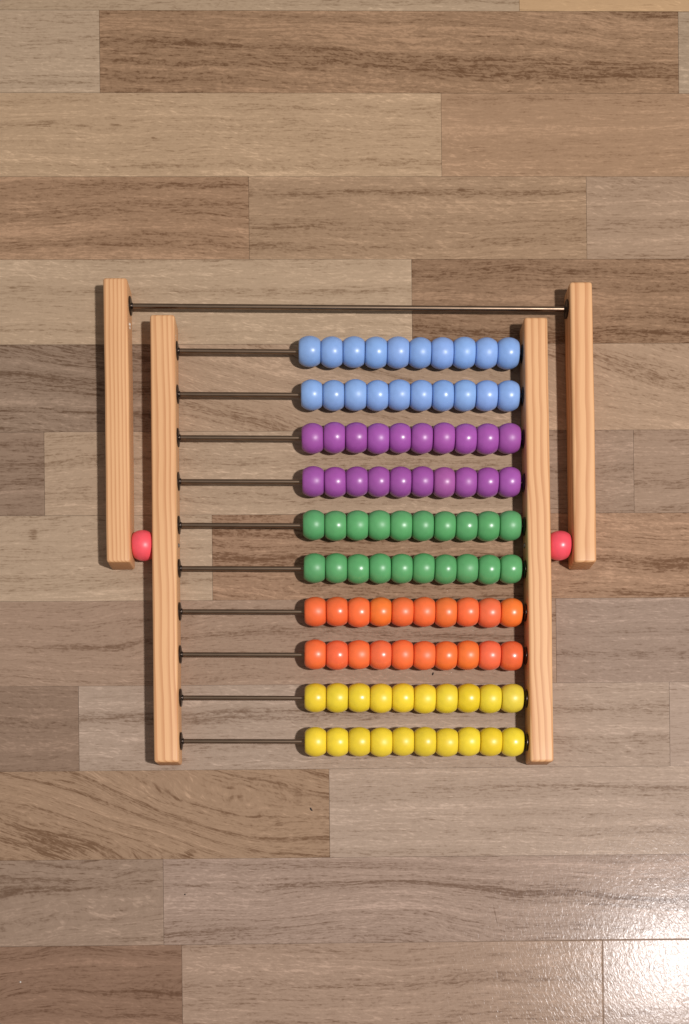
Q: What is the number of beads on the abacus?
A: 102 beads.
